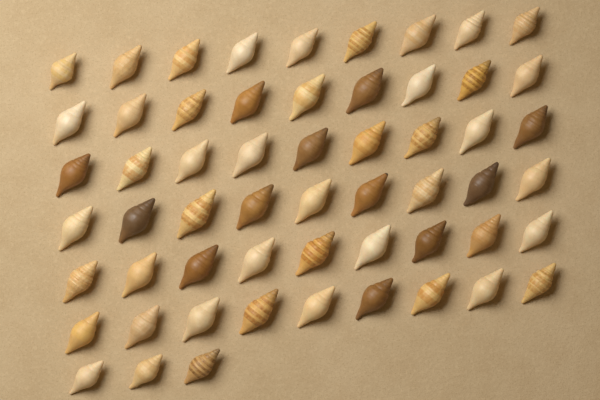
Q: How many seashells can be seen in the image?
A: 57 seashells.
